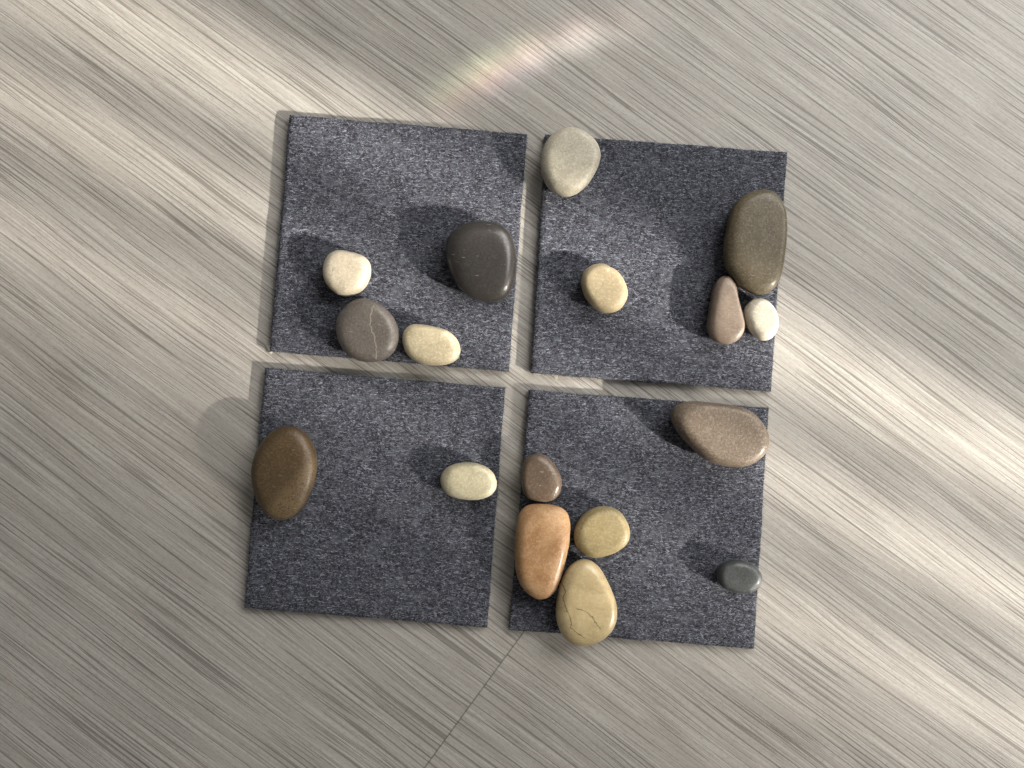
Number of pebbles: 17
